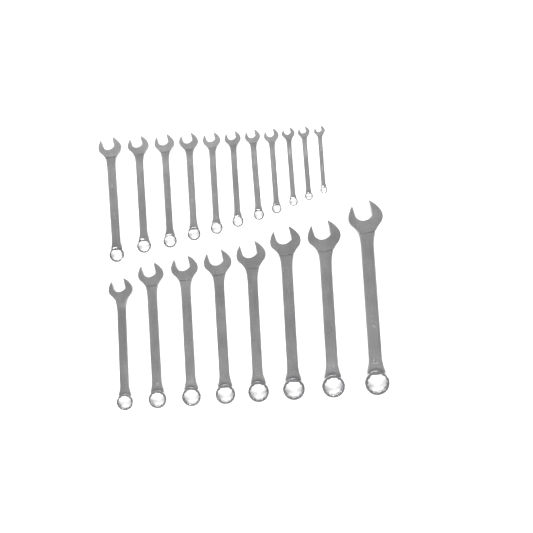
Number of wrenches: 19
